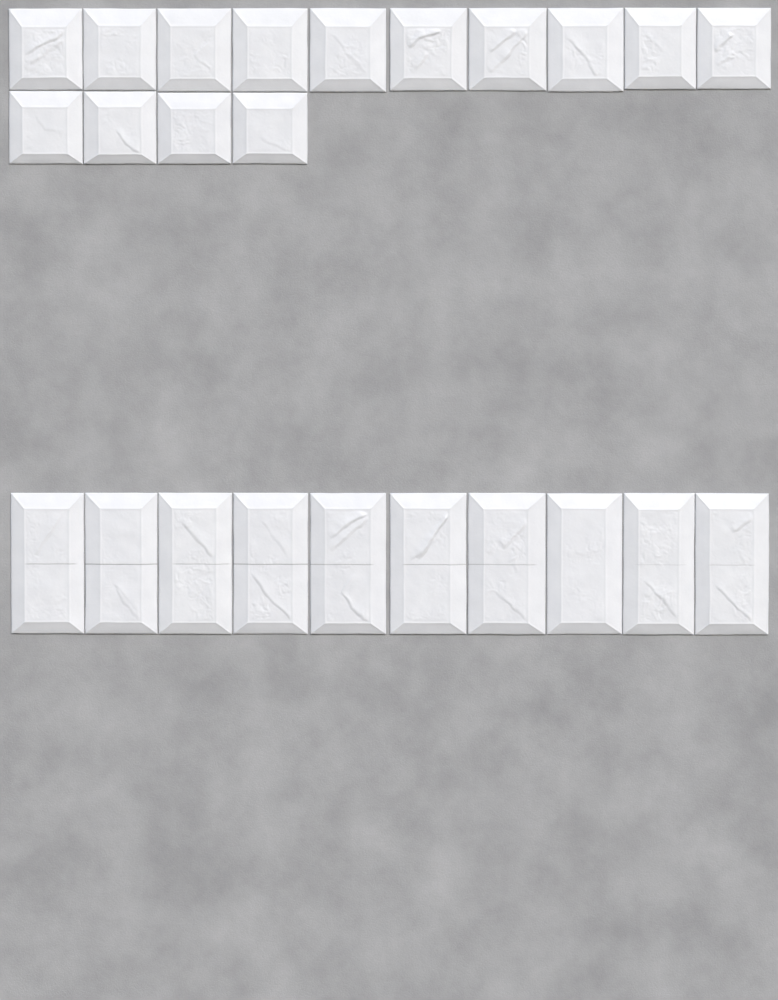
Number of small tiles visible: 14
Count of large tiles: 10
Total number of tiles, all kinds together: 24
